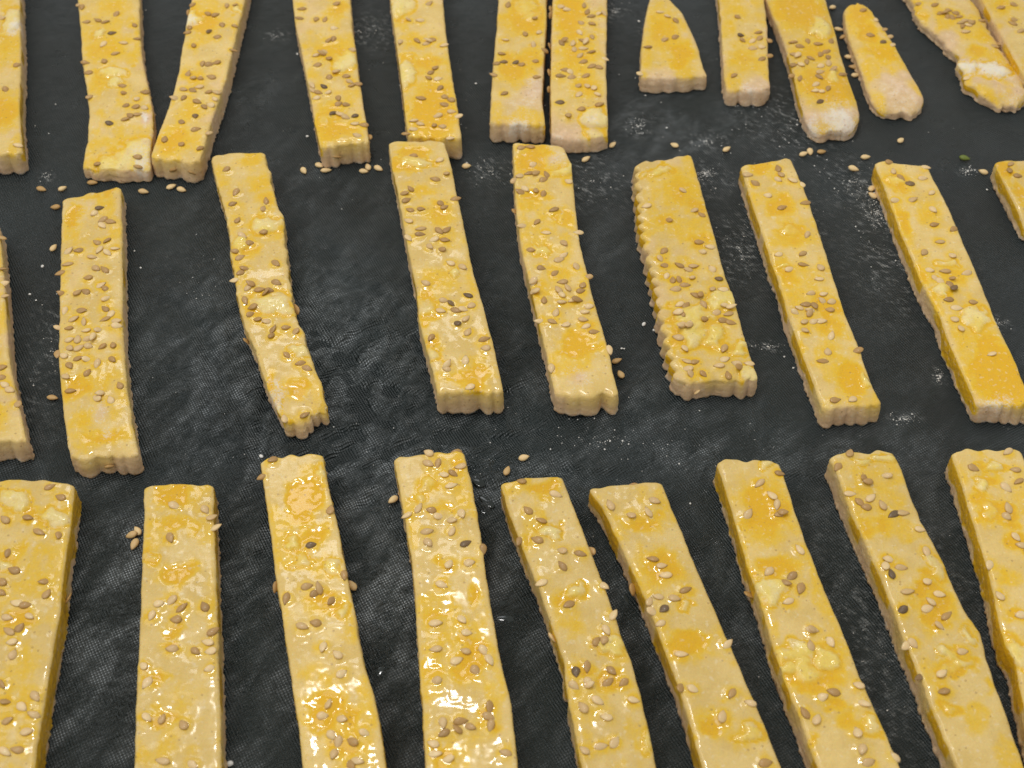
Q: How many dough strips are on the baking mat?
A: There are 31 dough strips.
